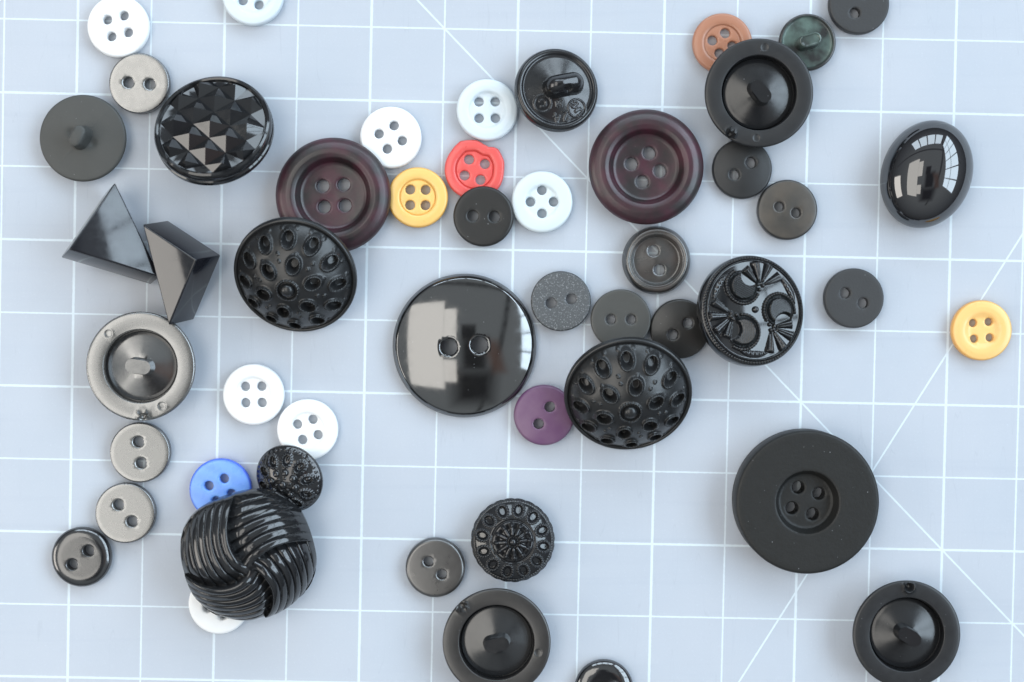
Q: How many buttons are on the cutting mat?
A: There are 50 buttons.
